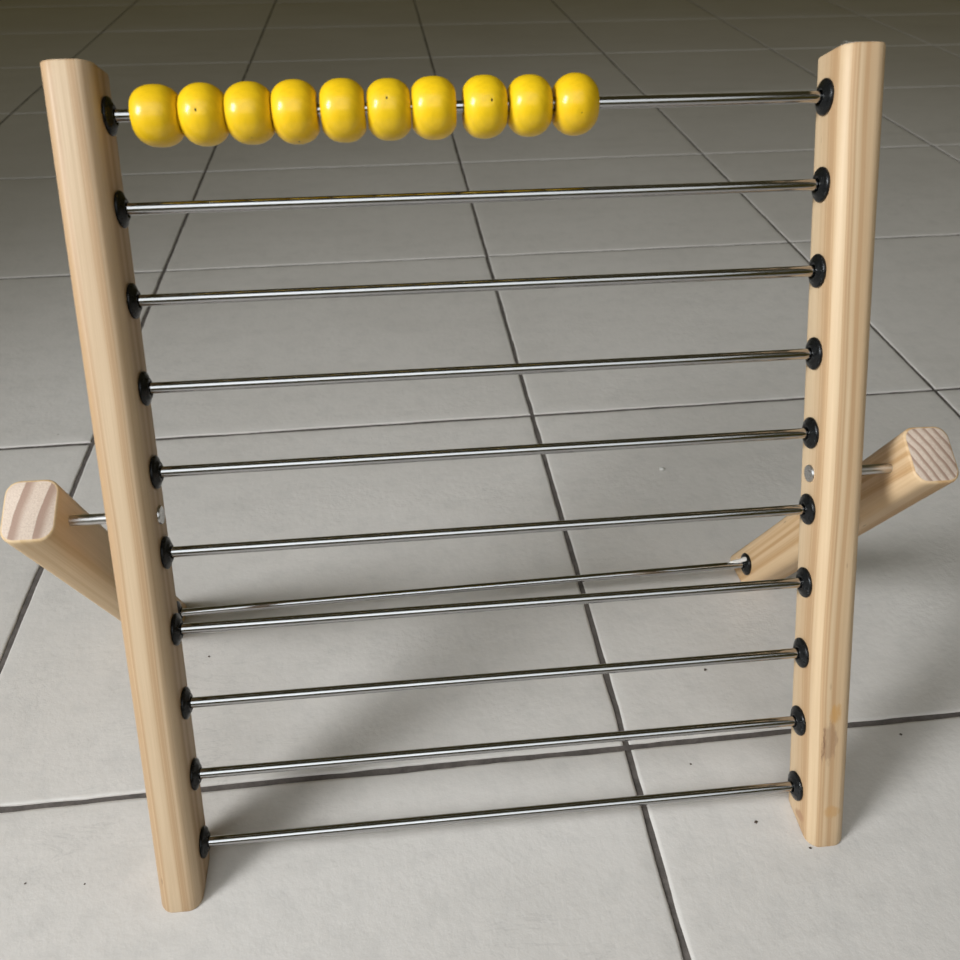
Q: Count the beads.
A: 10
